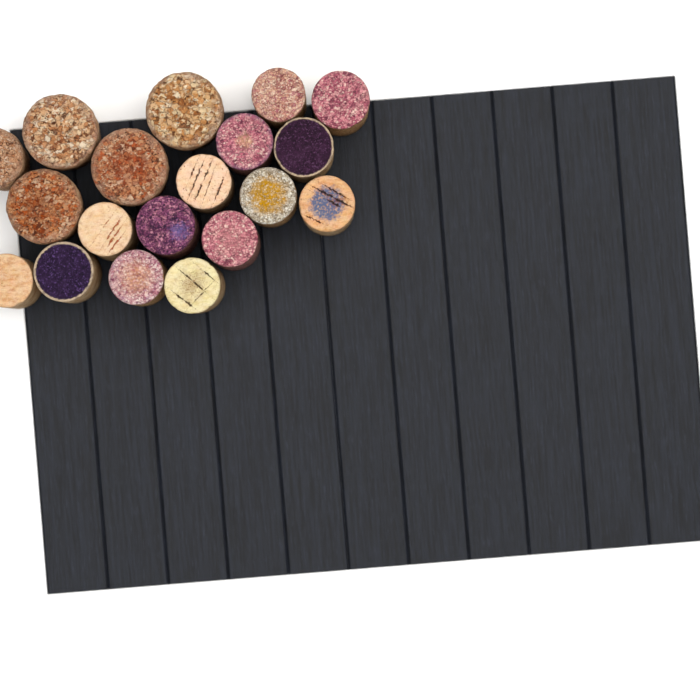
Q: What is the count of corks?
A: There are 19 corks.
